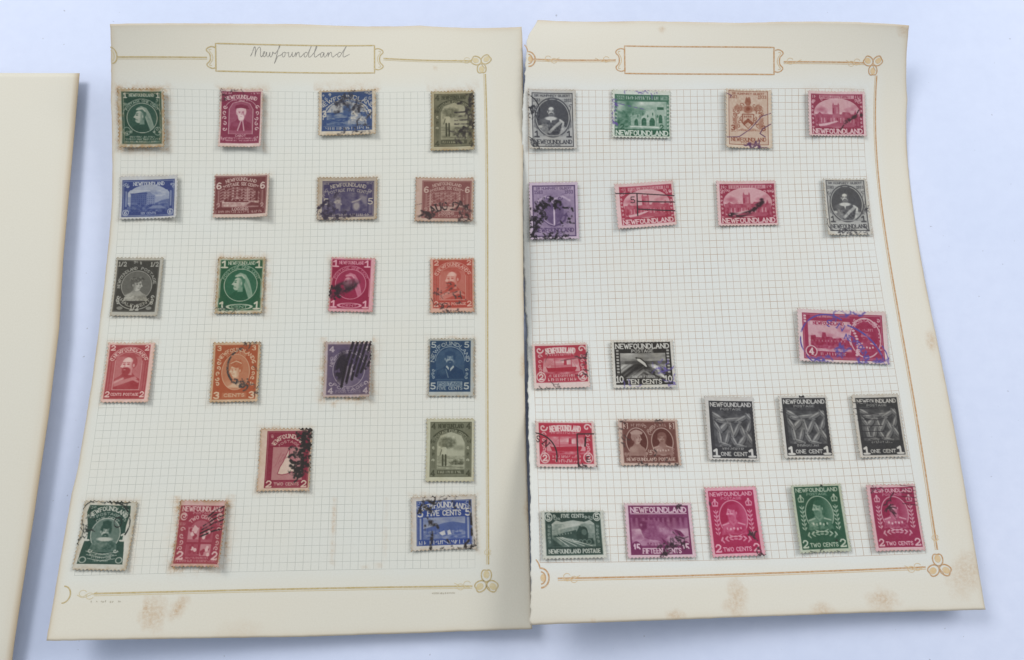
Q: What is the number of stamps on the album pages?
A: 42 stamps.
